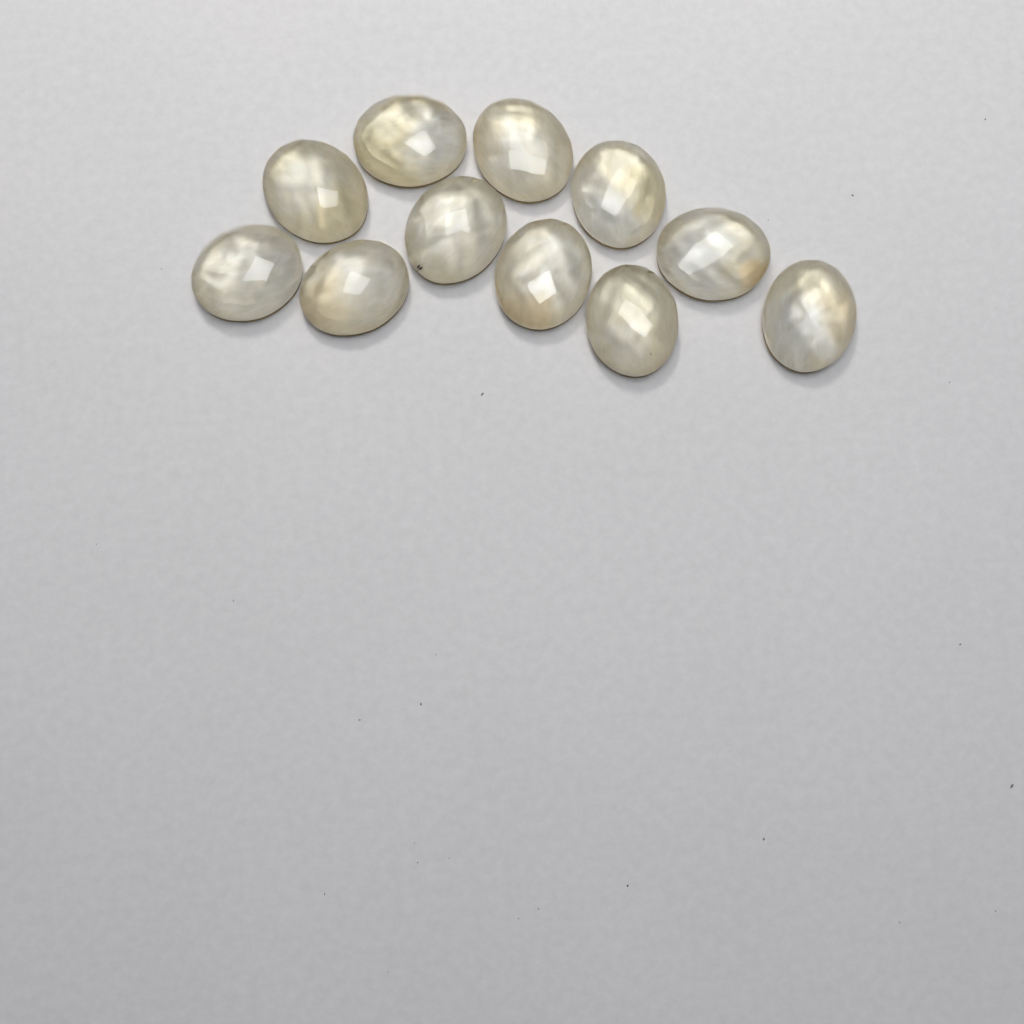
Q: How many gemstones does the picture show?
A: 11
